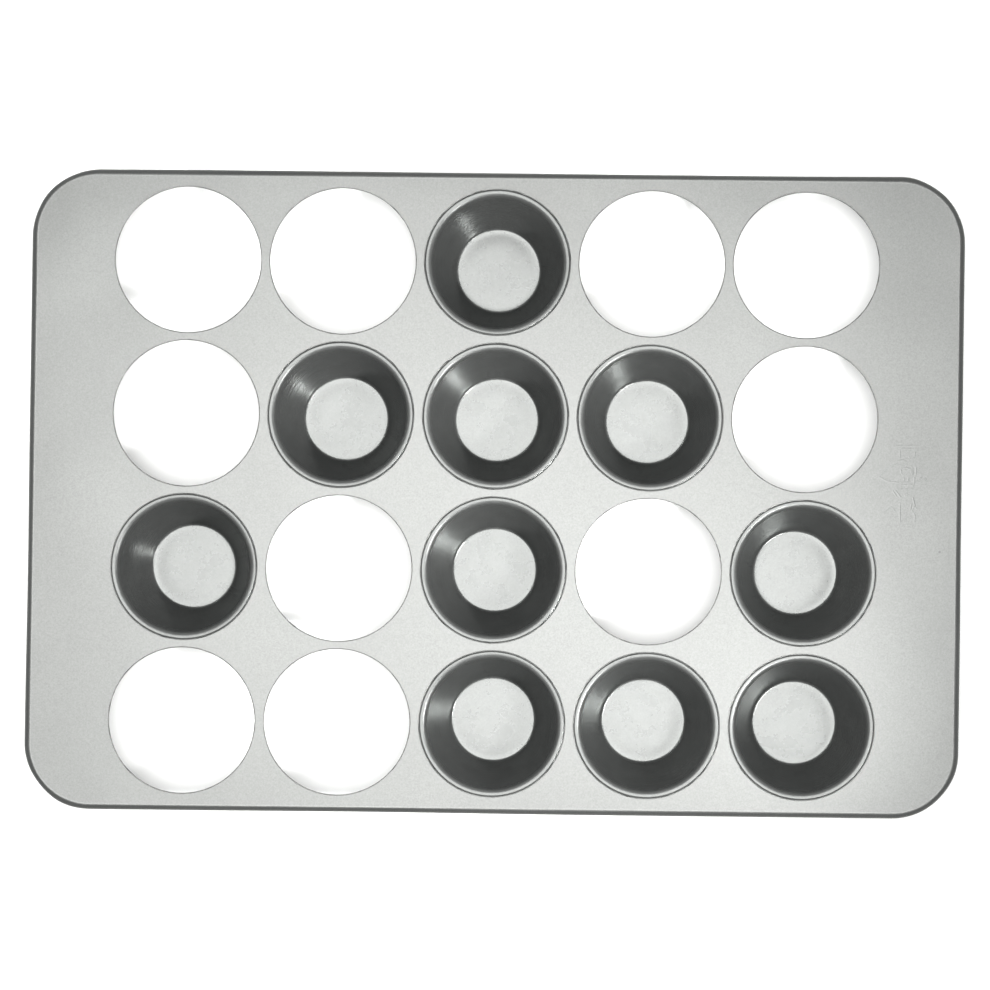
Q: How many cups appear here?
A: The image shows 10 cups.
